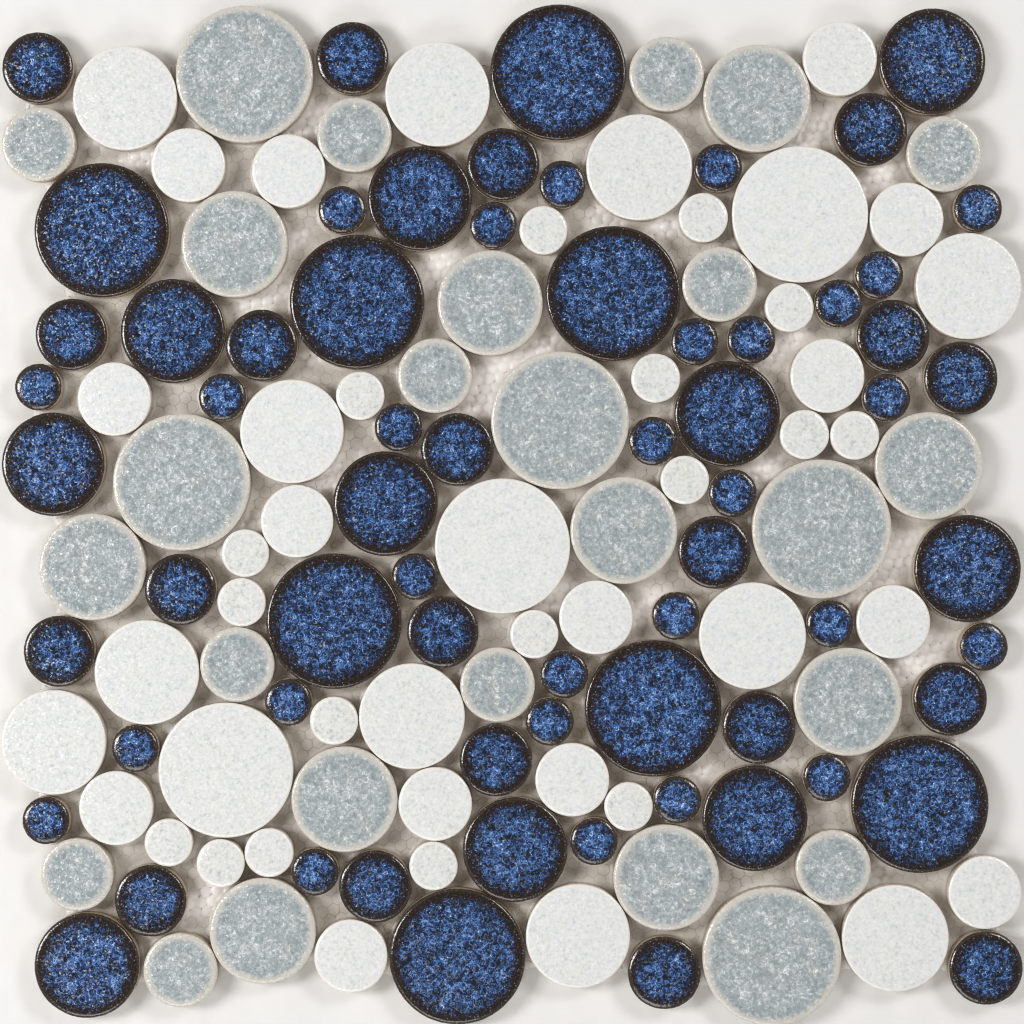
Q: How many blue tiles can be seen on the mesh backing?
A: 66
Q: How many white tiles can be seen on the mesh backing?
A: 45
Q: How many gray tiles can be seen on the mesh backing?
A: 26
